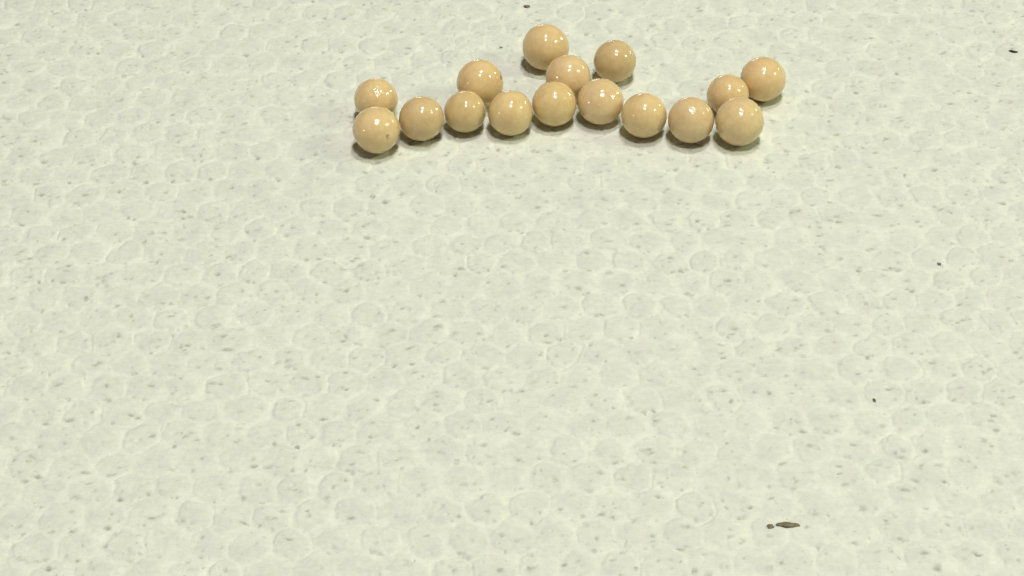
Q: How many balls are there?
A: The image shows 16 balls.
